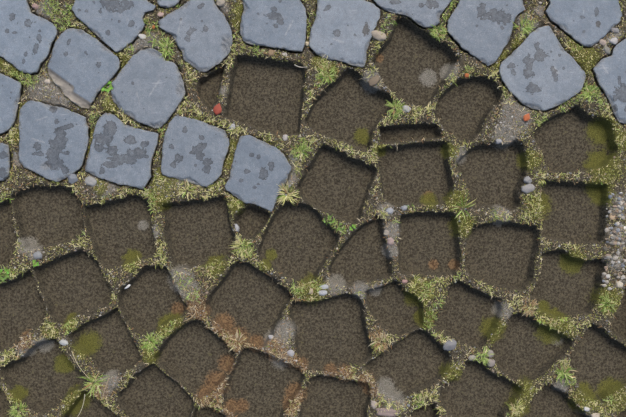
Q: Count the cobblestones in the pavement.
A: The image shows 19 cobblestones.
